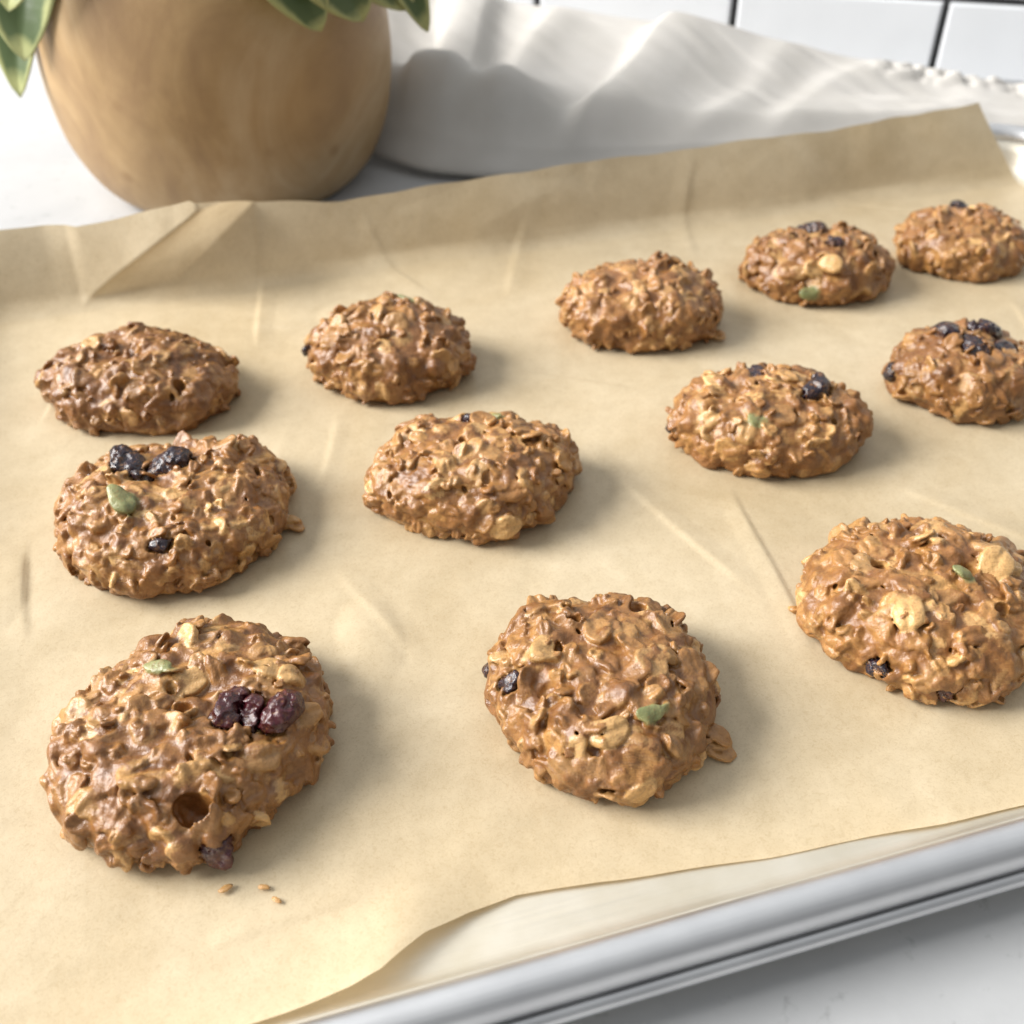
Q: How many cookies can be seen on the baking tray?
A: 12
